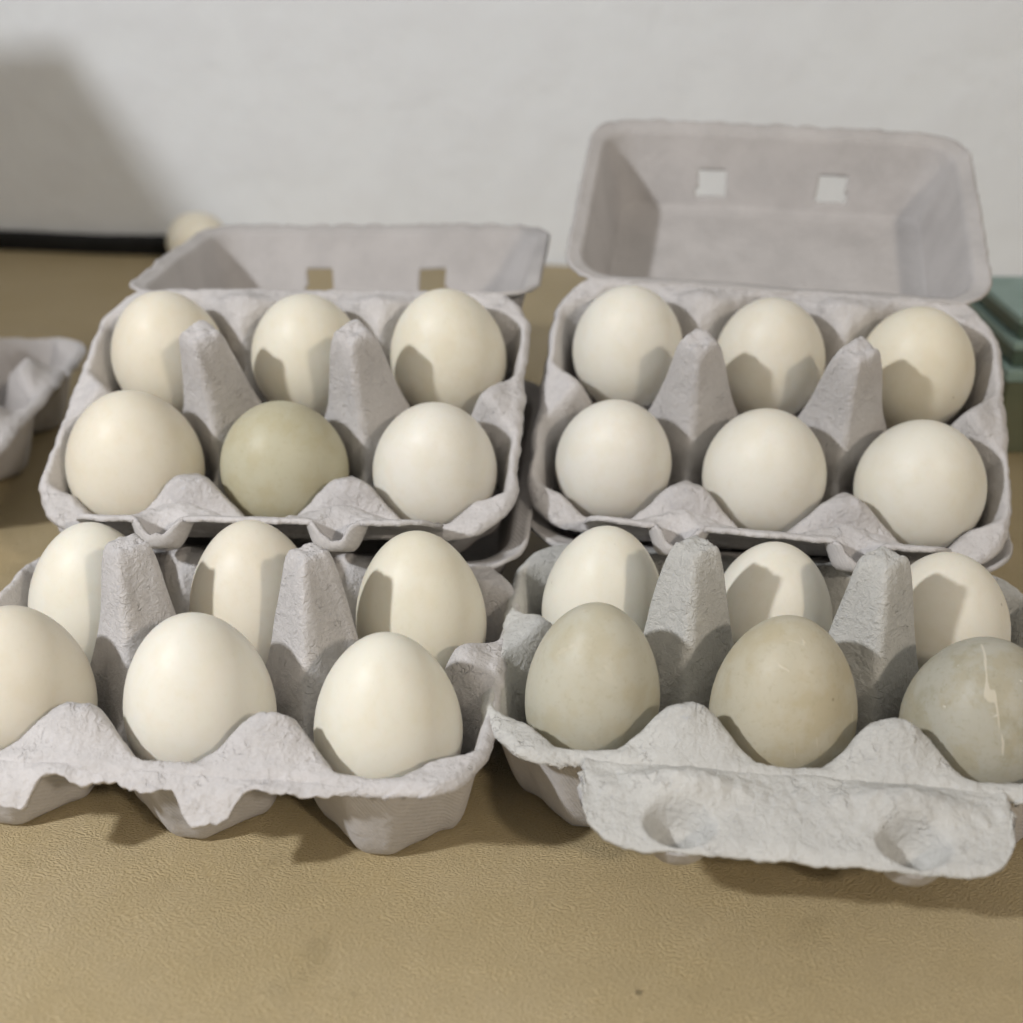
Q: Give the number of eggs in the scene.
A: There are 25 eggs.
